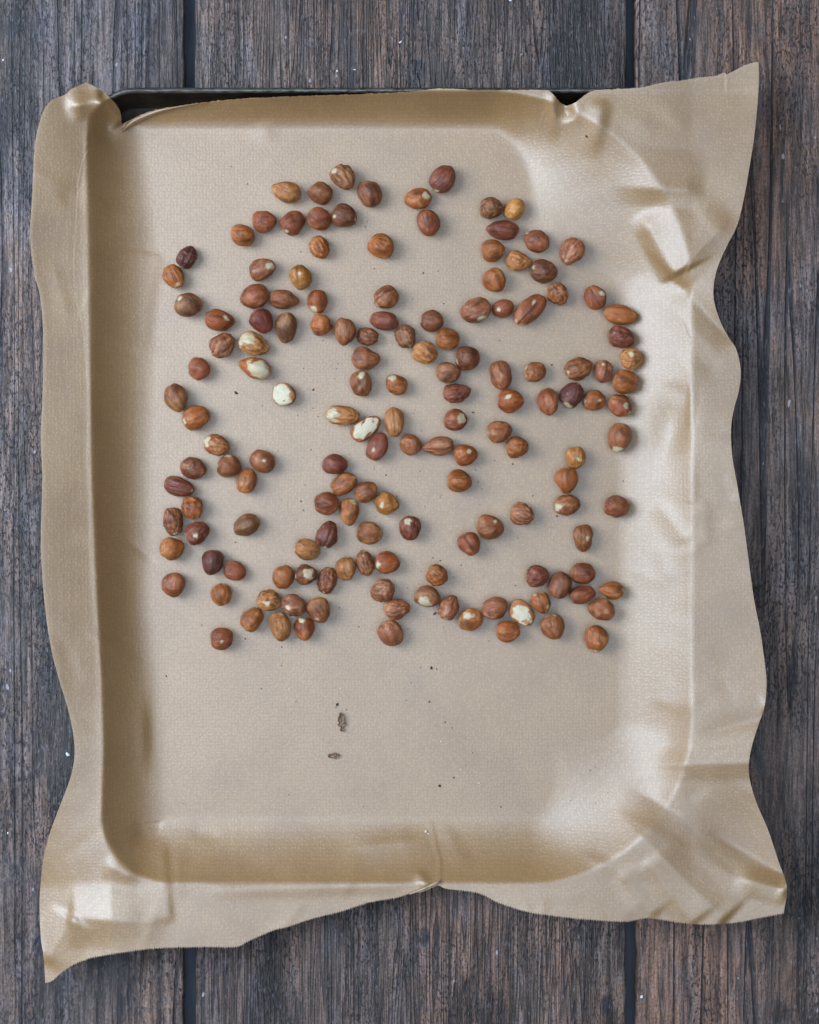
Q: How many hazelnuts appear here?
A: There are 151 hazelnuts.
